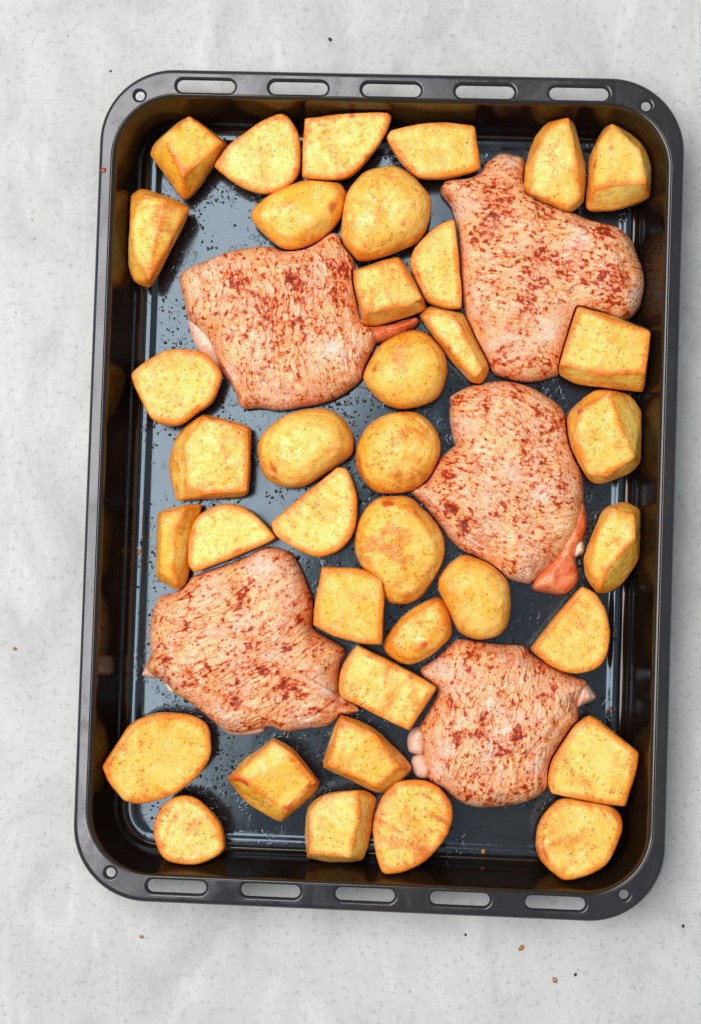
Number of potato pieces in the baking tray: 37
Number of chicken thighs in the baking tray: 5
